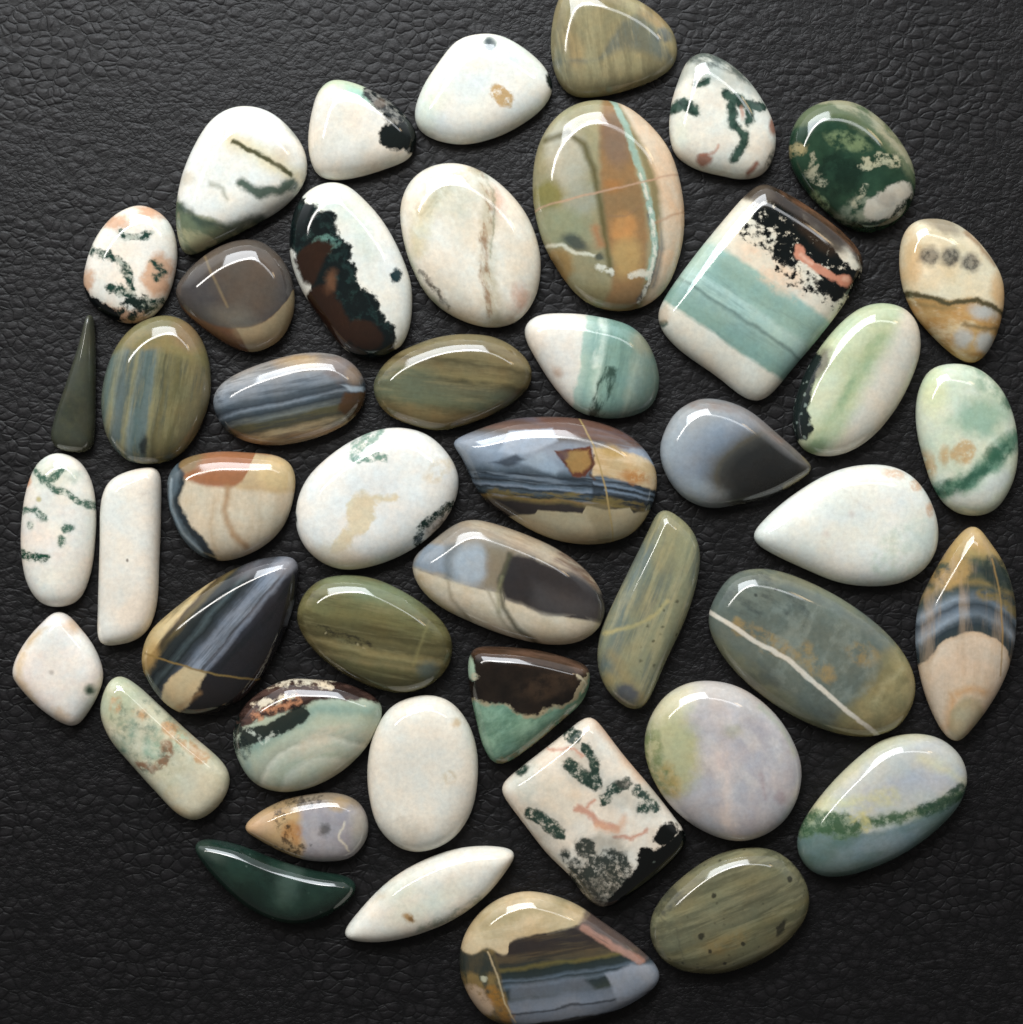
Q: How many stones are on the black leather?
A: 46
